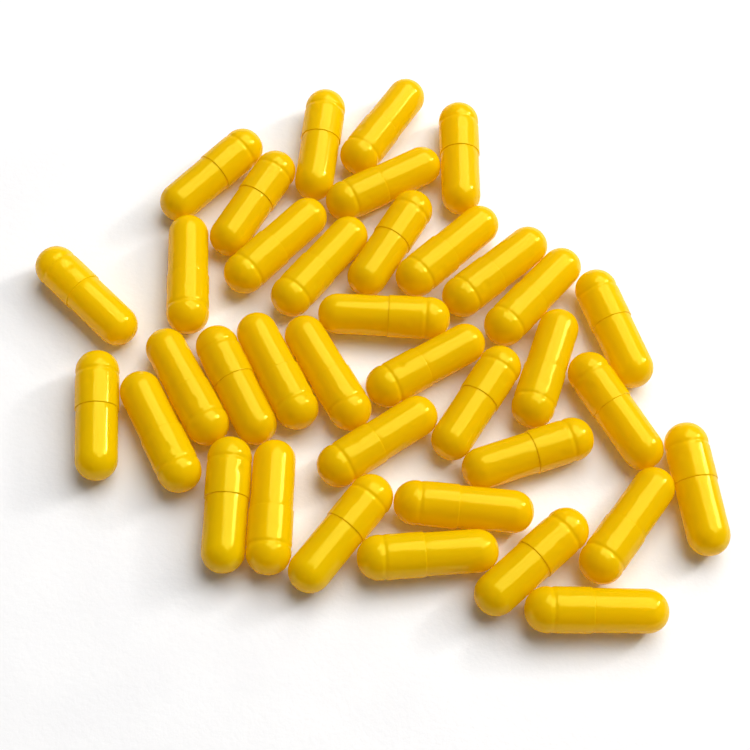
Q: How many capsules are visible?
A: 37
